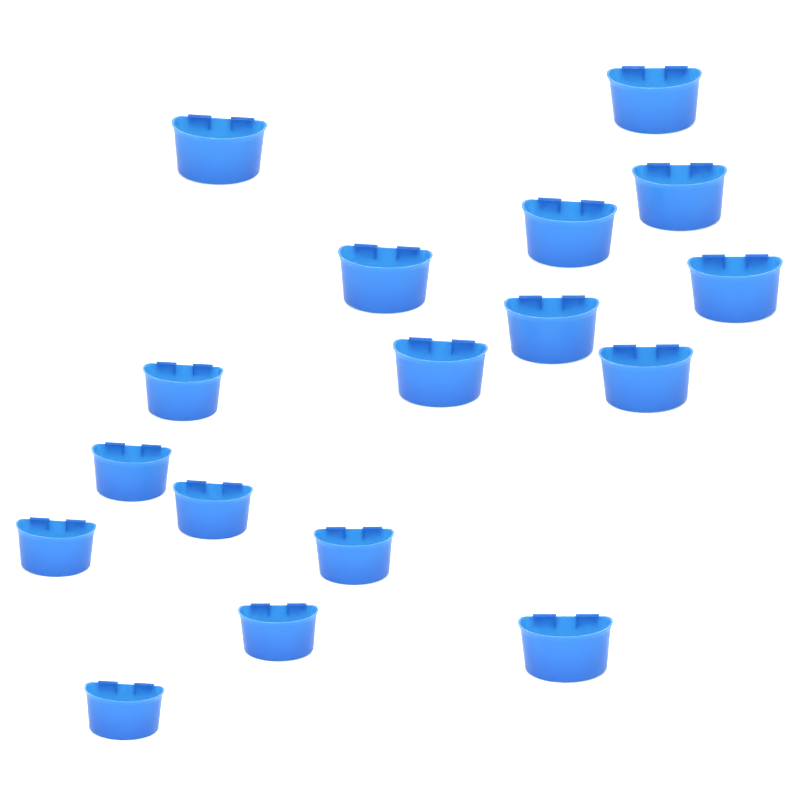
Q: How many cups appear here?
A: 17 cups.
